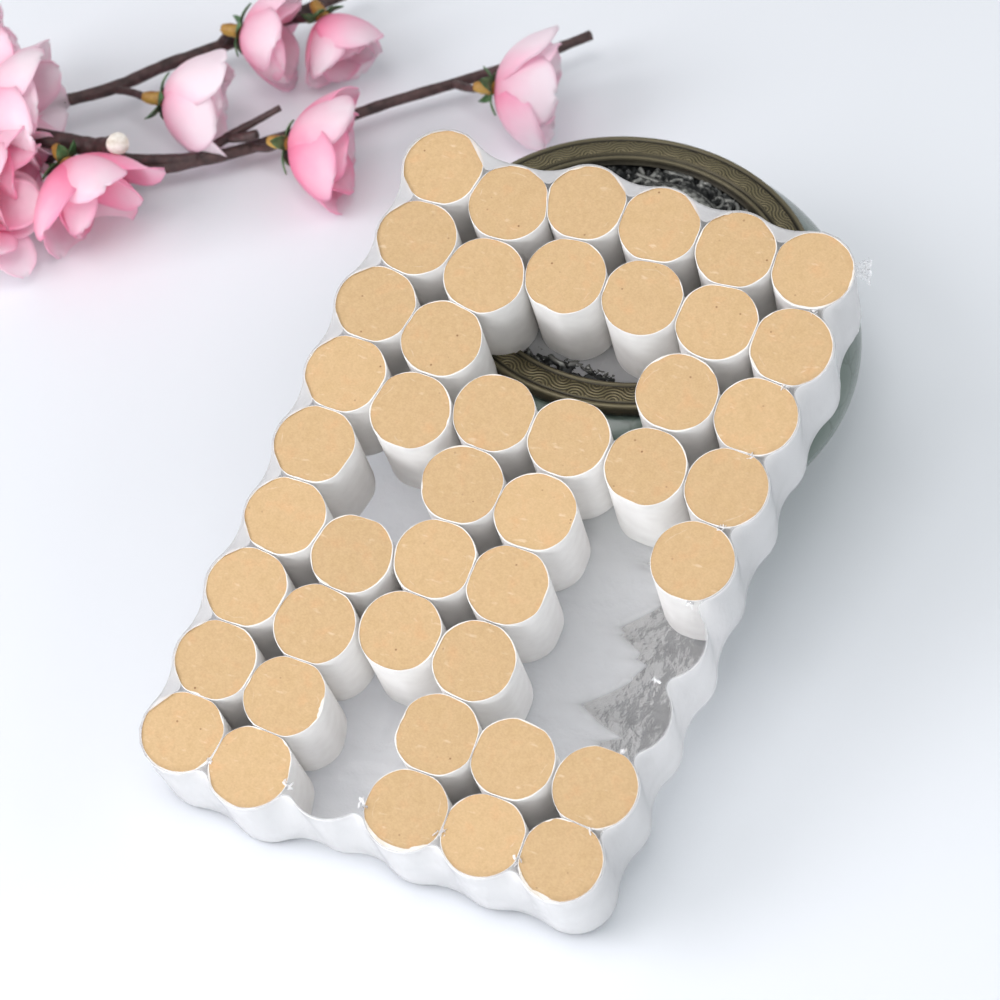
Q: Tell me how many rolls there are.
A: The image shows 44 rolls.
